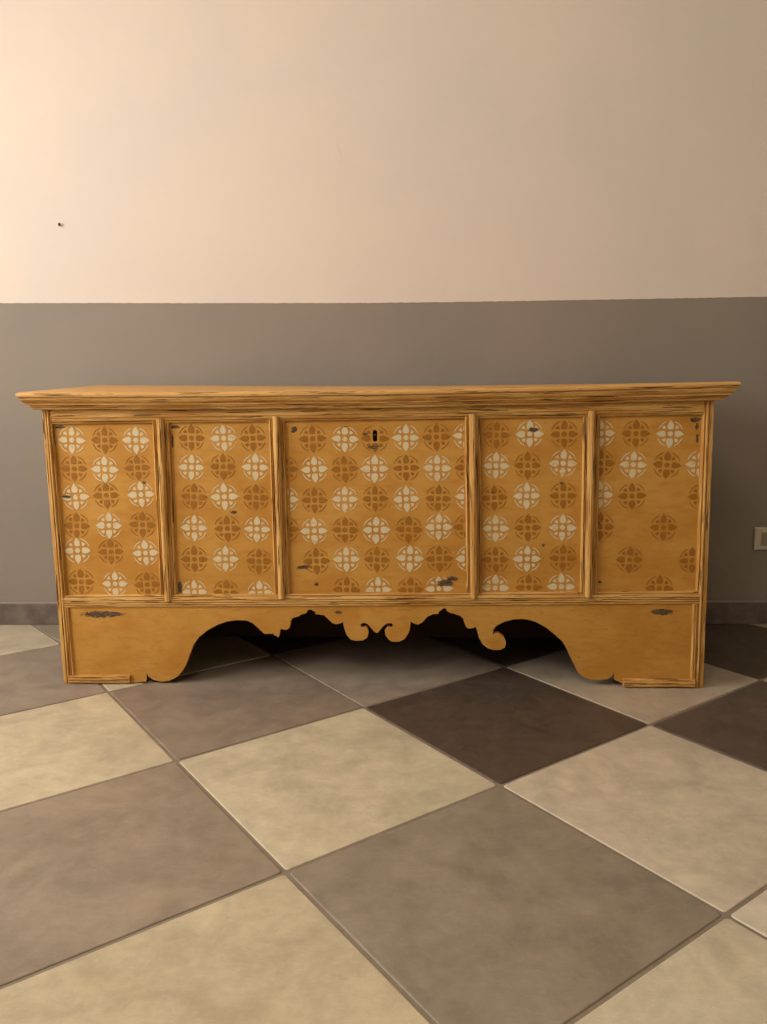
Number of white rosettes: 50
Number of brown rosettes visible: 56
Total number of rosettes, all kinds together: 106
